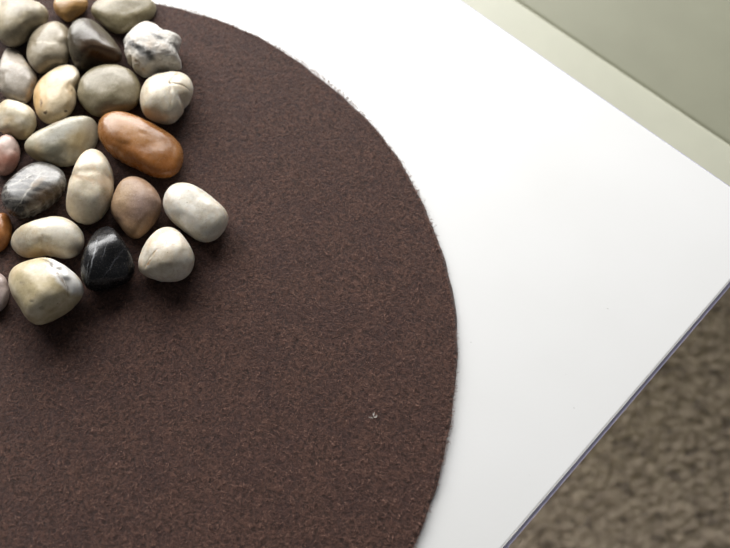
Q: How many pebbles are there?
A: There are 24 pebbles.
